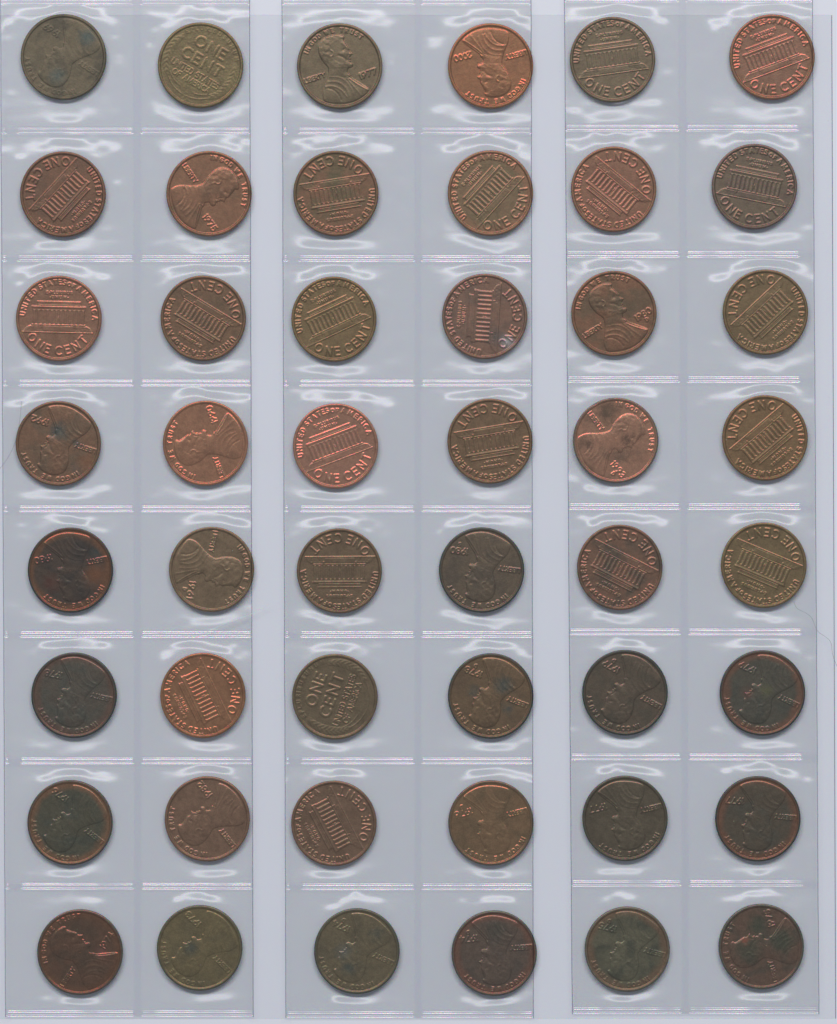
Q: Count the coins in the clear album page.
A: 48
